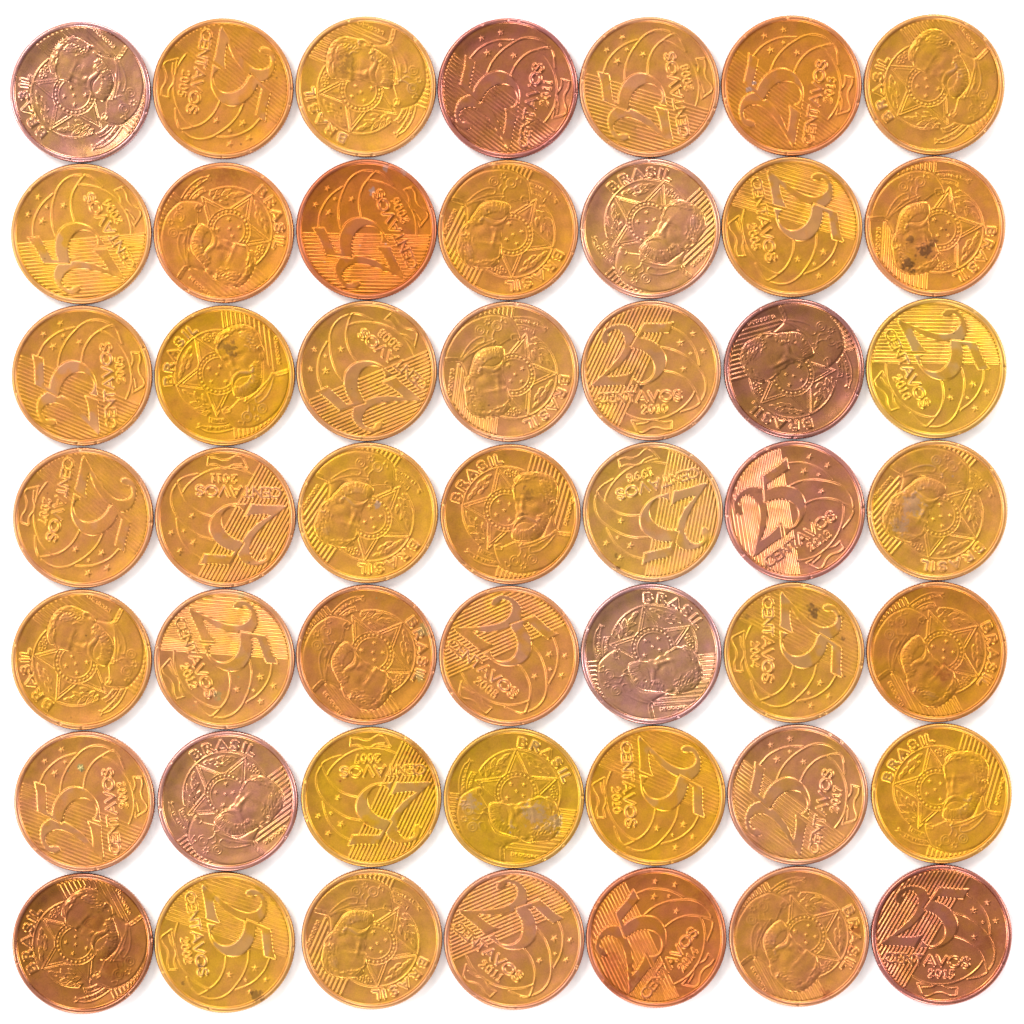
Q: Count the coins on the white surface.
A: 49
